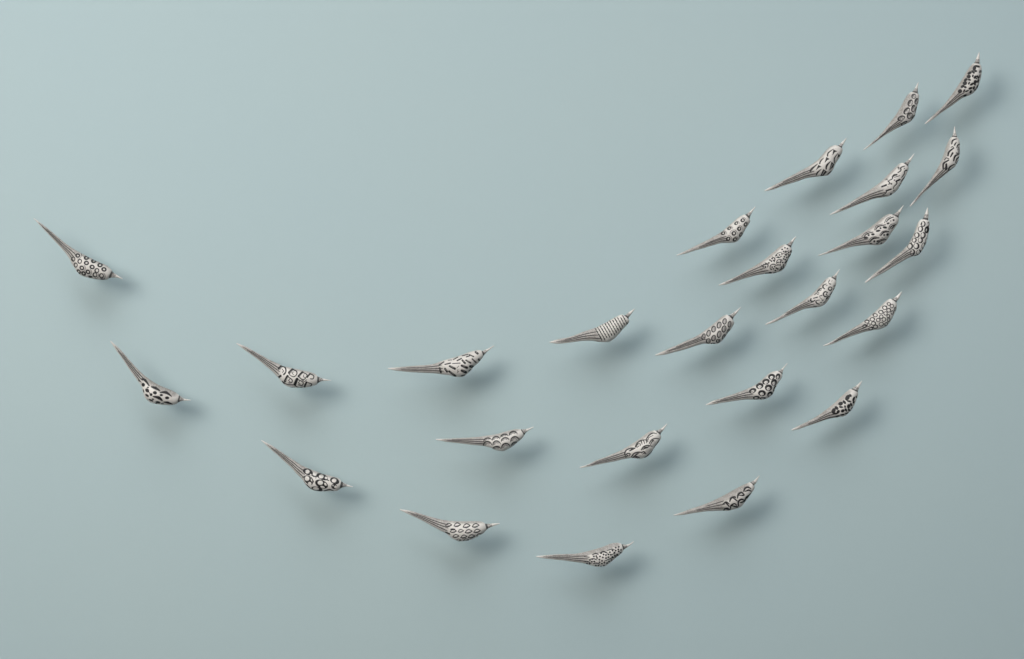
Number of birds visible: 25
